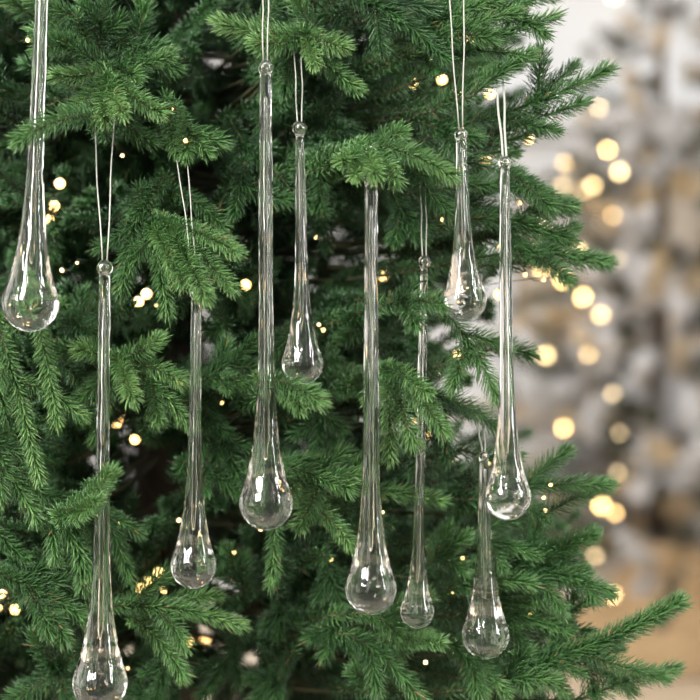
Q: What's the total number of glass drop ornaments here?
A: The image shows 10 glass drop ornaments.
